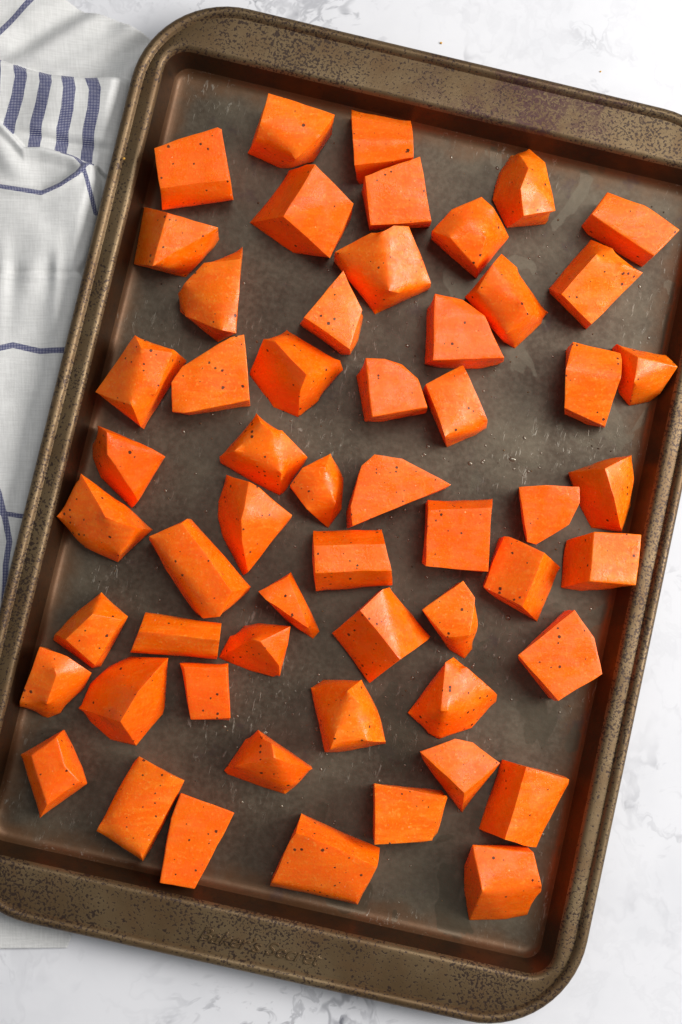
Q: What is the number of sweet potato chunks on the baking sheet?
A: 56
